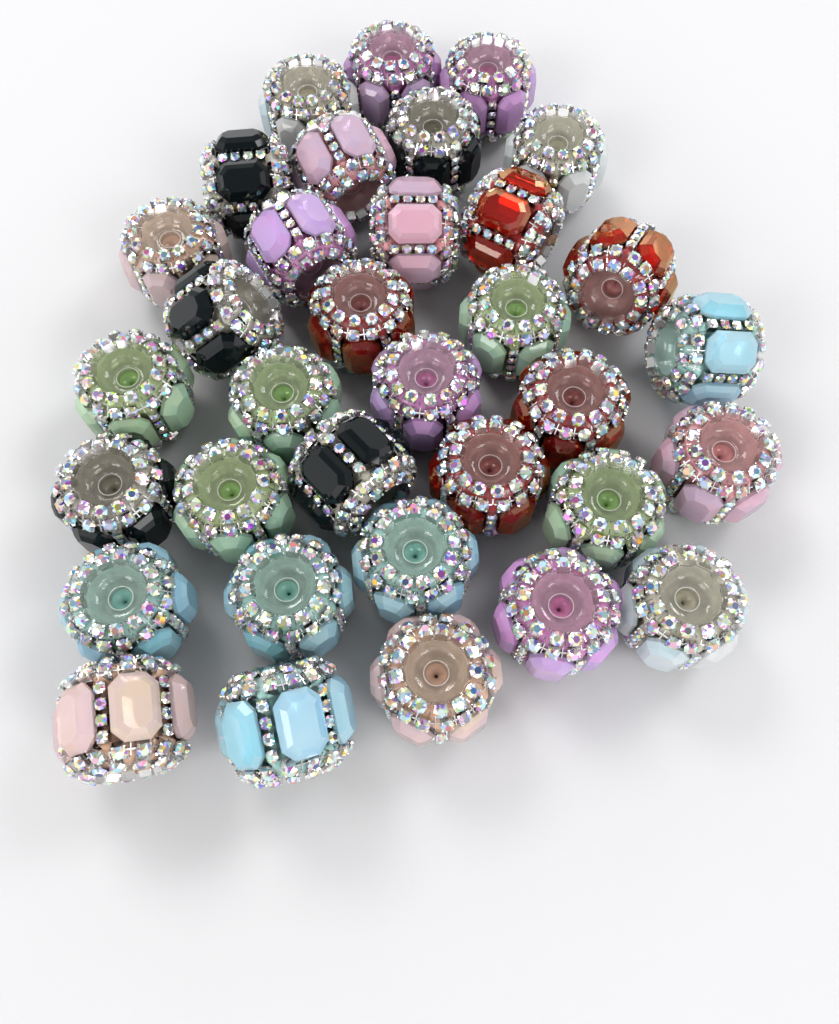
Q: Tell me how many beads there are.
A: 34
